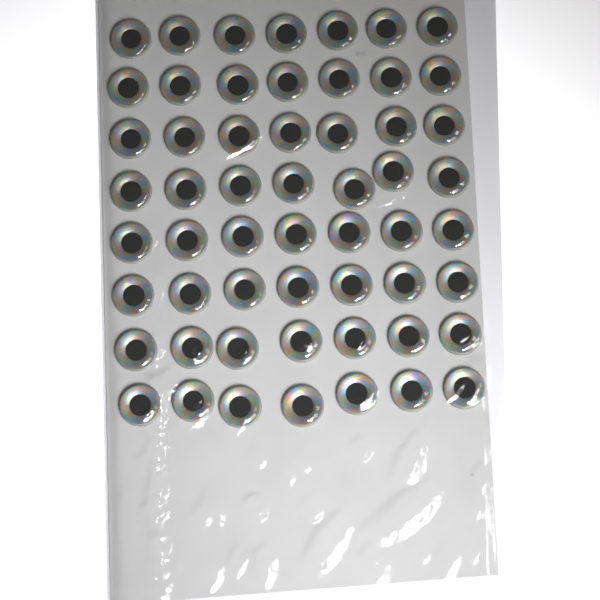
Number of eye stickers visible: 56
